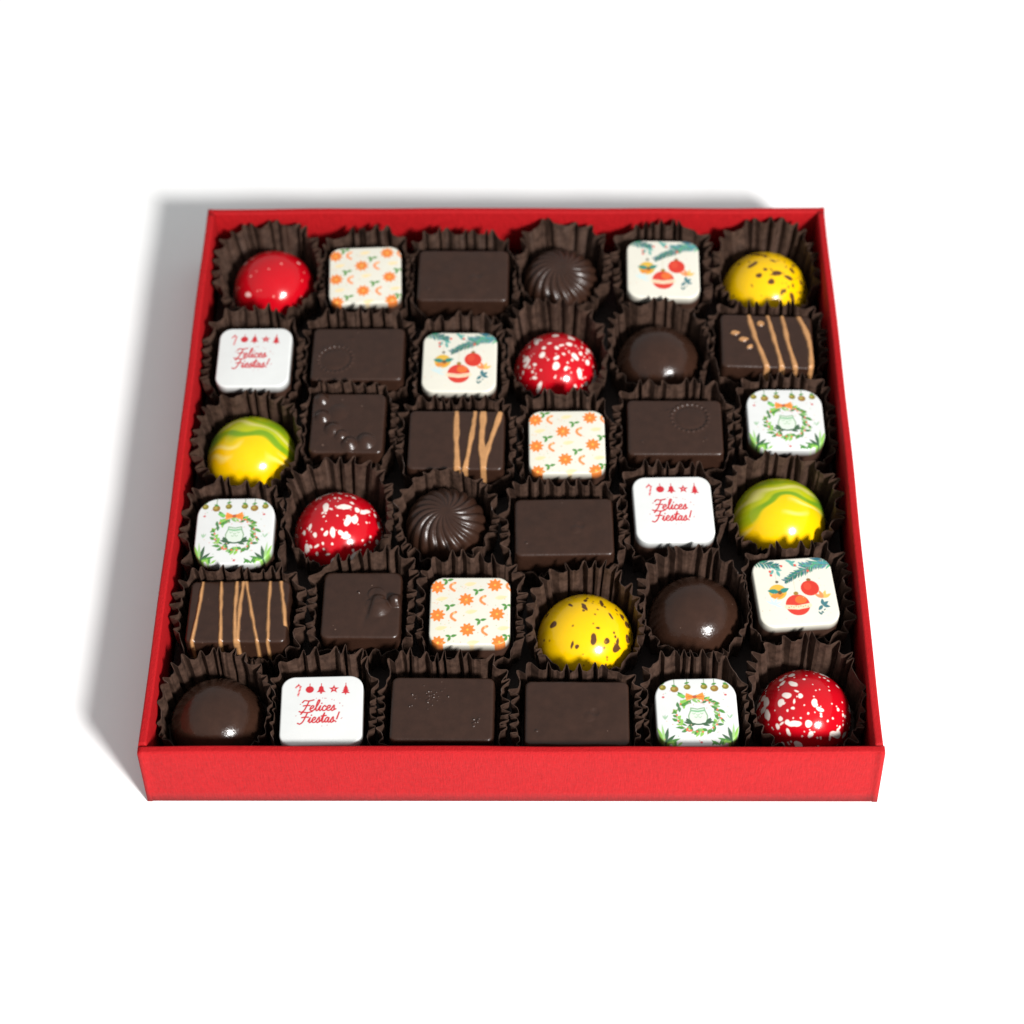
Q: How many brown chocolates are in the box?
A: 16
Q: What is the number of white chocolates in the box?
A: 12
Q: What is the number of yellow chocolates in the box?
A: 4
